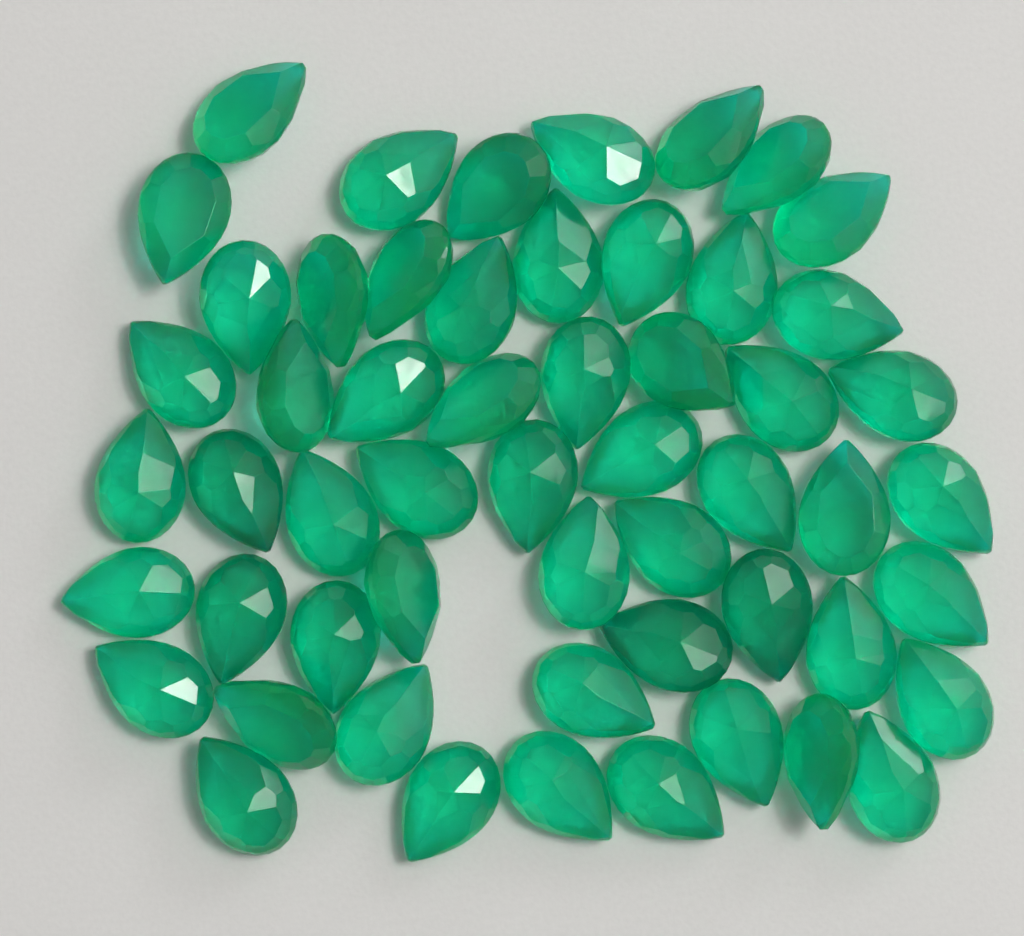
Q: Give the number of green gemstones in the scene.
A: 55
